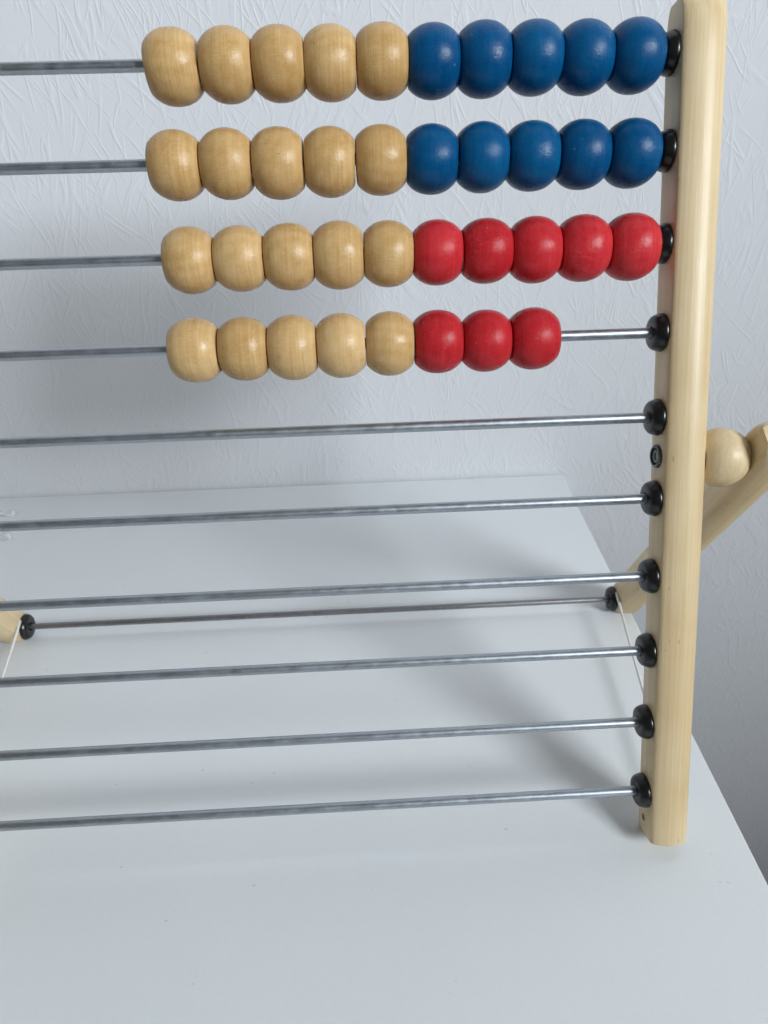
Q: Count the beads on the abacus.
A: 38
